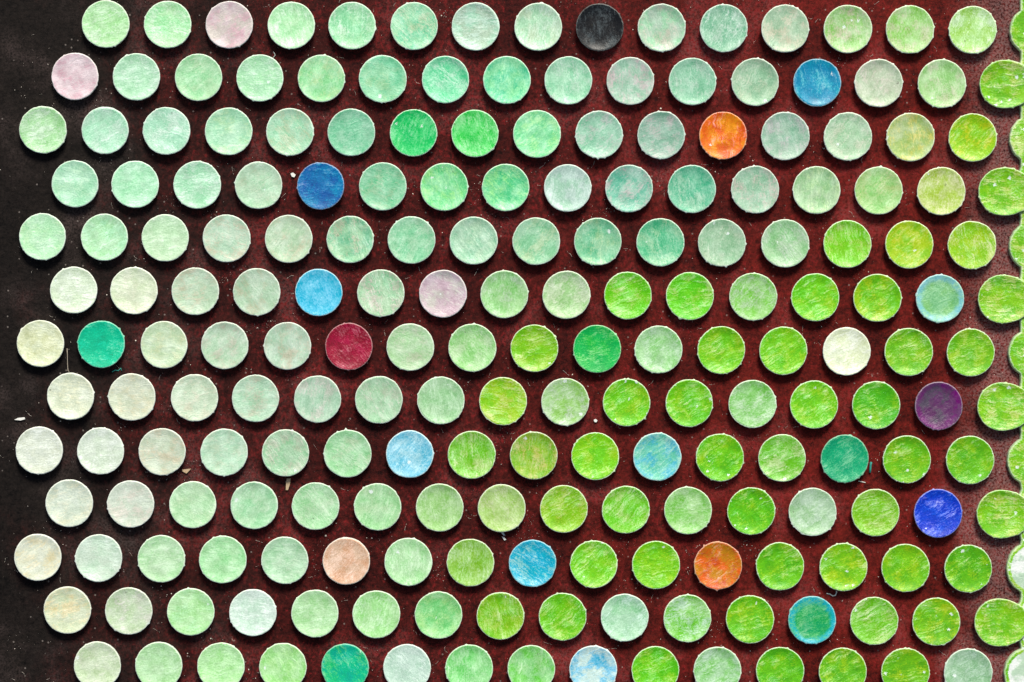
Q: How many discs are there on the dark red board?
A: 200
